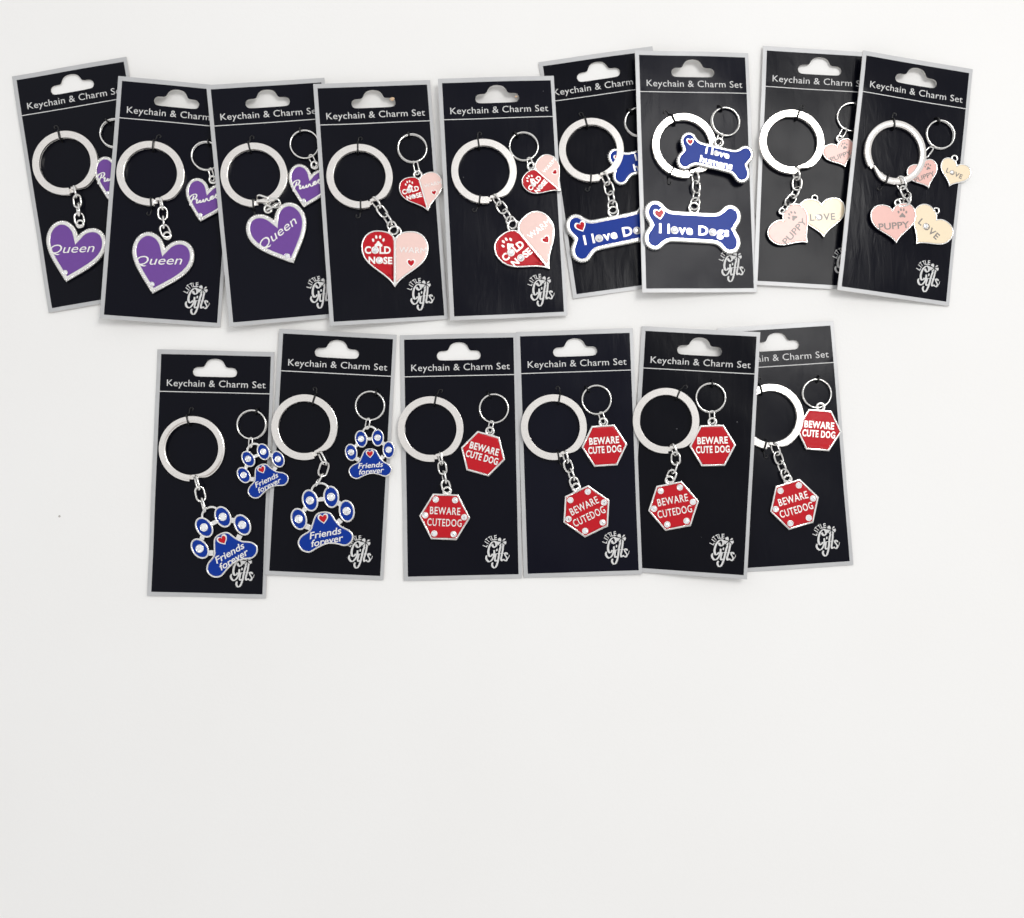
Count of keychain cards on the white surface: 15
